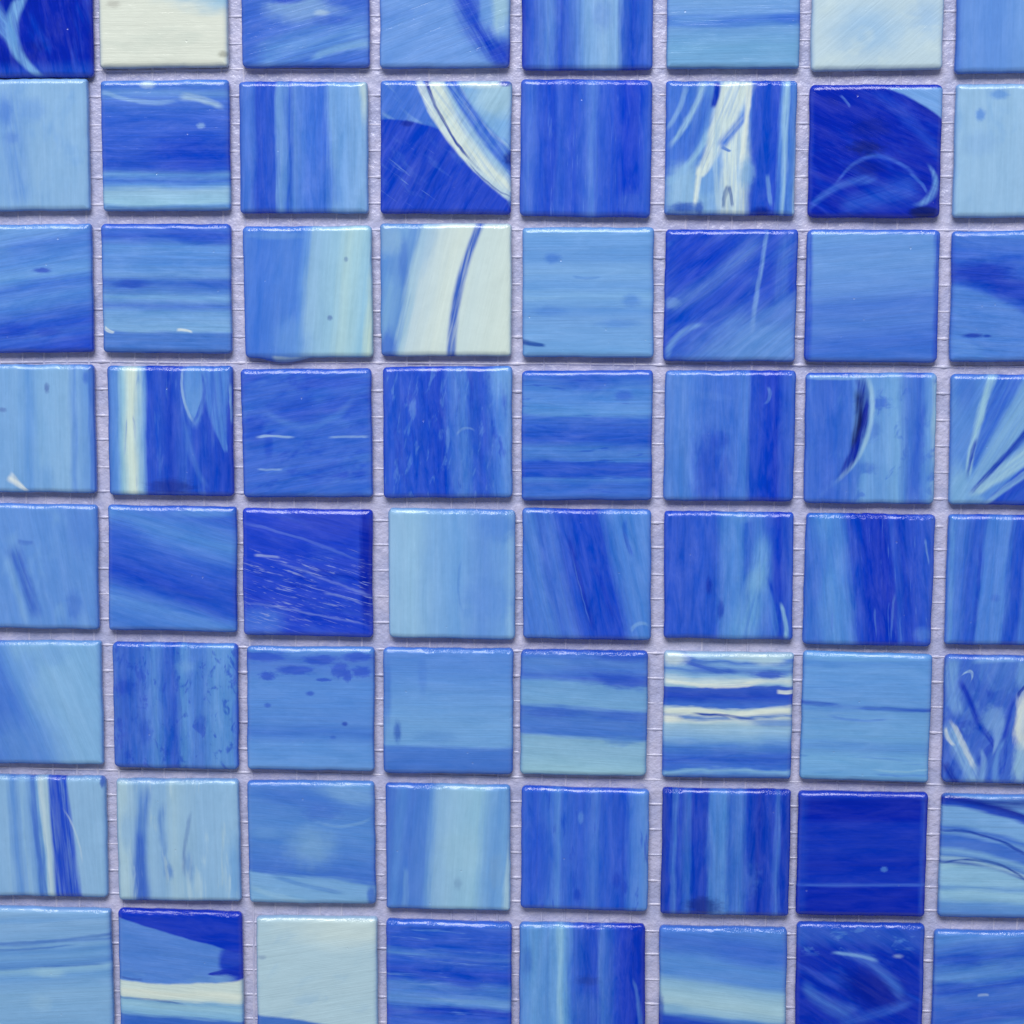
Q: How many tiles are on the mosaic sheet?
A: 64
